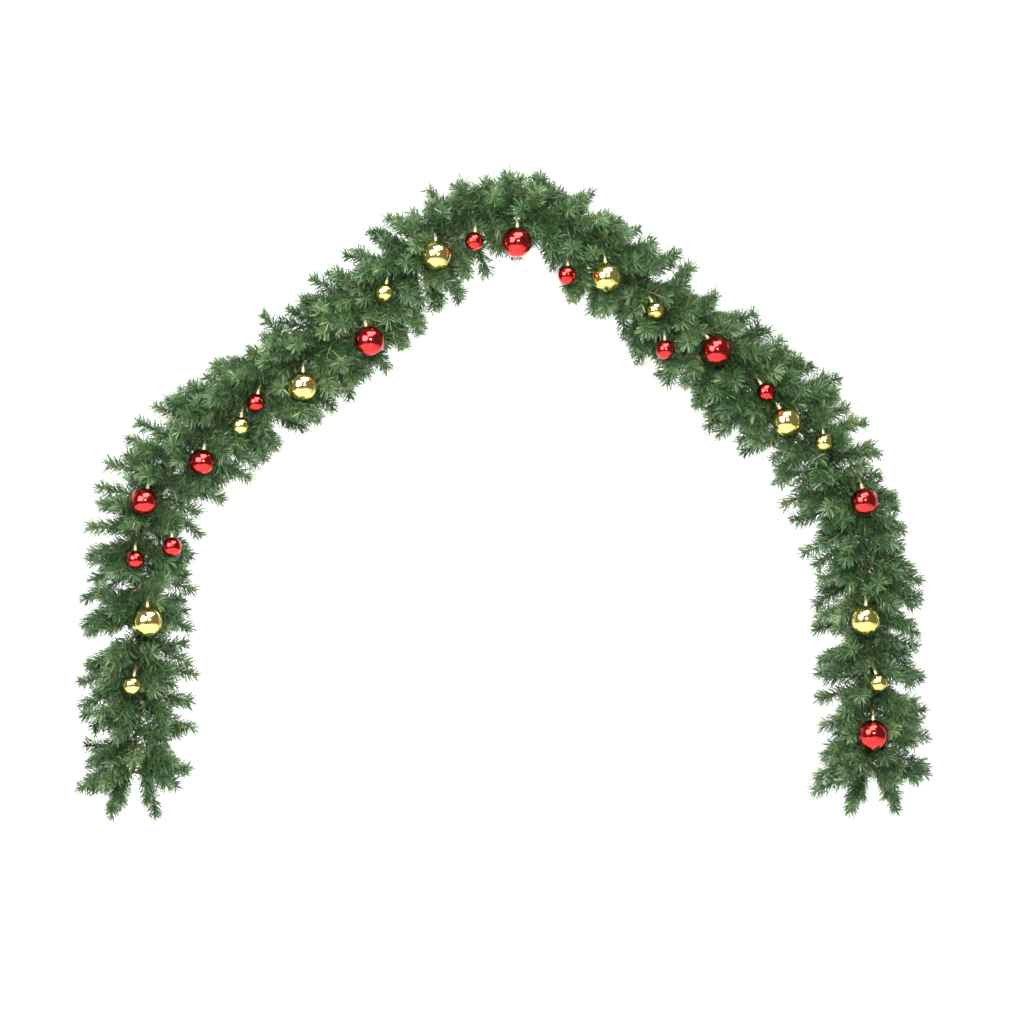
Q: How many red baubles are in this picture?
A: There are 14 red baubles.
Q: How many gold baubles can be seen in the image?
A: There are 12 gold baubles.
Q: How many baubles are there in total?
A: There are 26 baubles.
